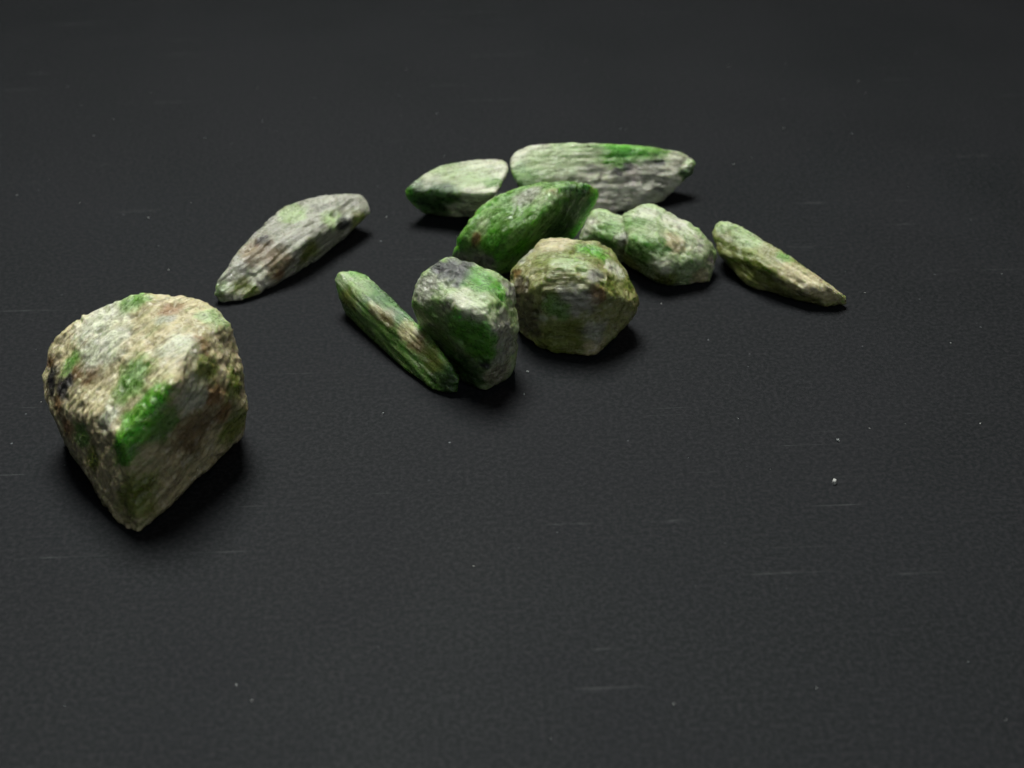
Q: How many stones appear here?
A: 10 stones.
